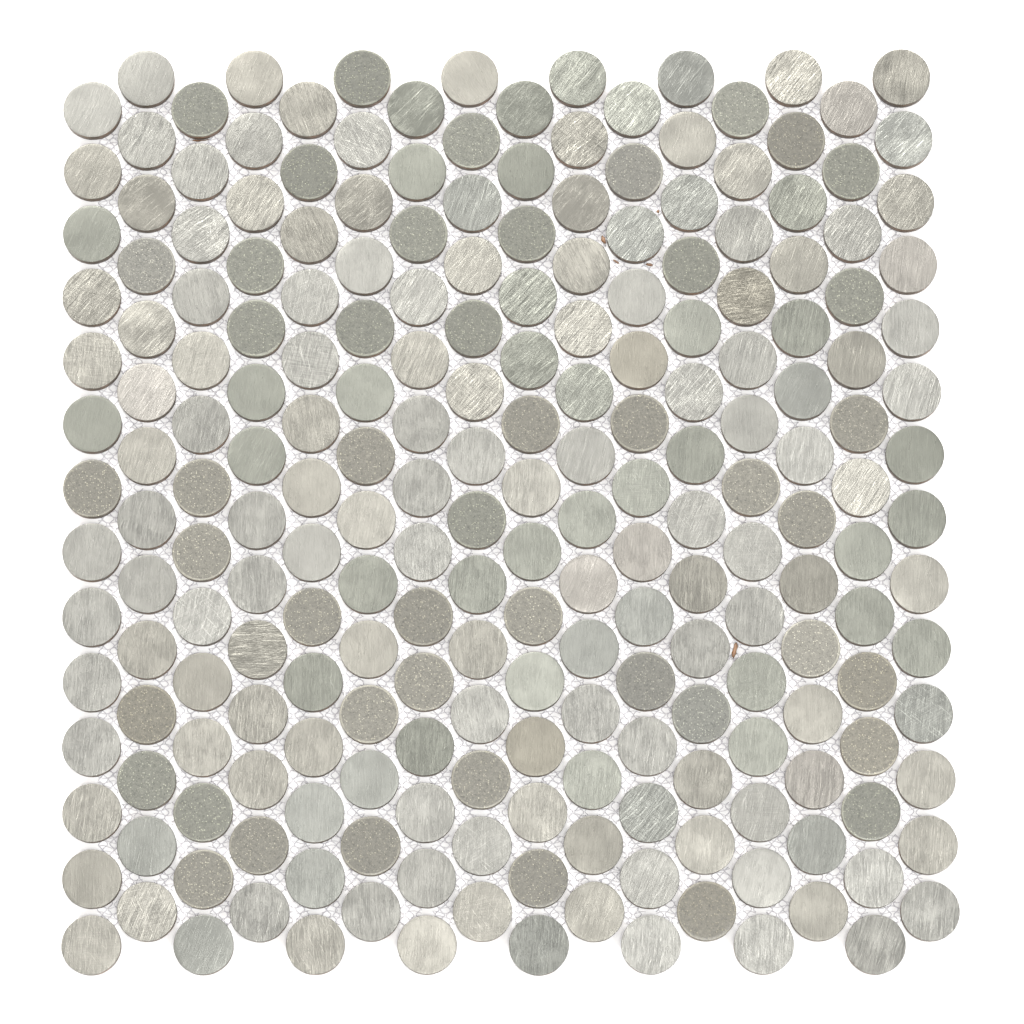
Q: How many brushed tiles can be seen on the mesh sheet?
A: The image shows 177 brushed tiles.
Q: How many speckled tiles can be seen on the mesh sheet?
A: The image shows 47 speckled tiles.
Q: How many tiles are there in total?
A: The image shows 224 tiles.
